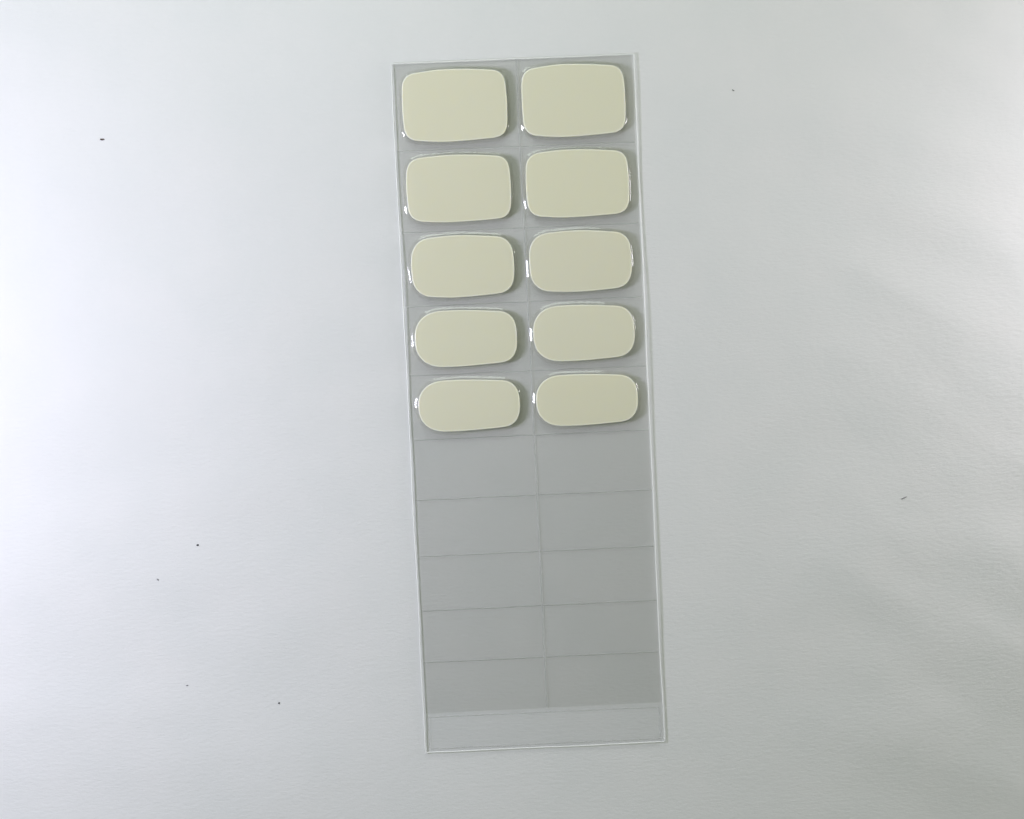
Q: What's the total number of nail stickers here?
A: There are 10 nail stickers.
